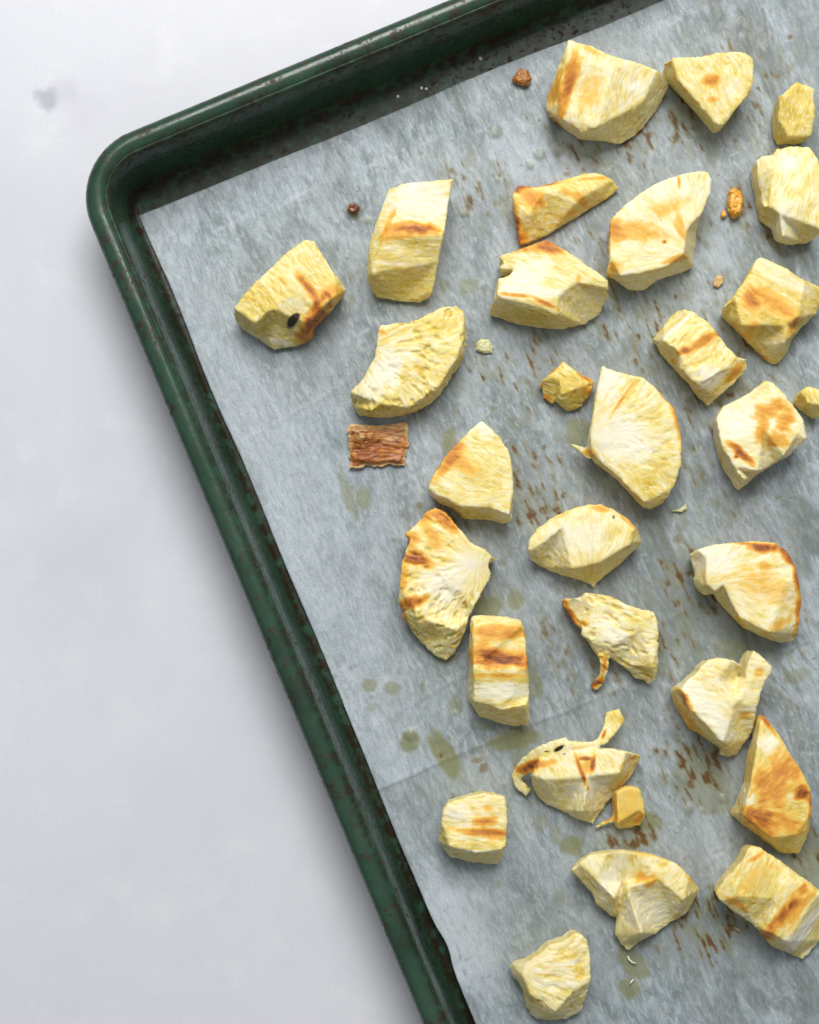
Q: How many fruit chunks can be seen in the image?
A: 30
